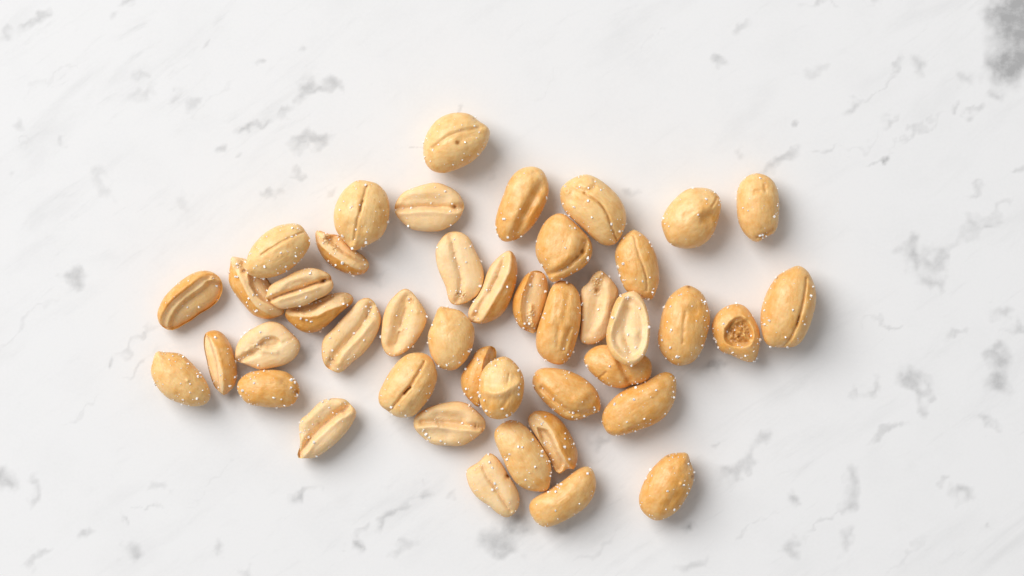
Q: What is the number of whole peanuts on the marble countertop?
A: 24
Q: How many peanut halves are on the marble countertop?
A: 20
